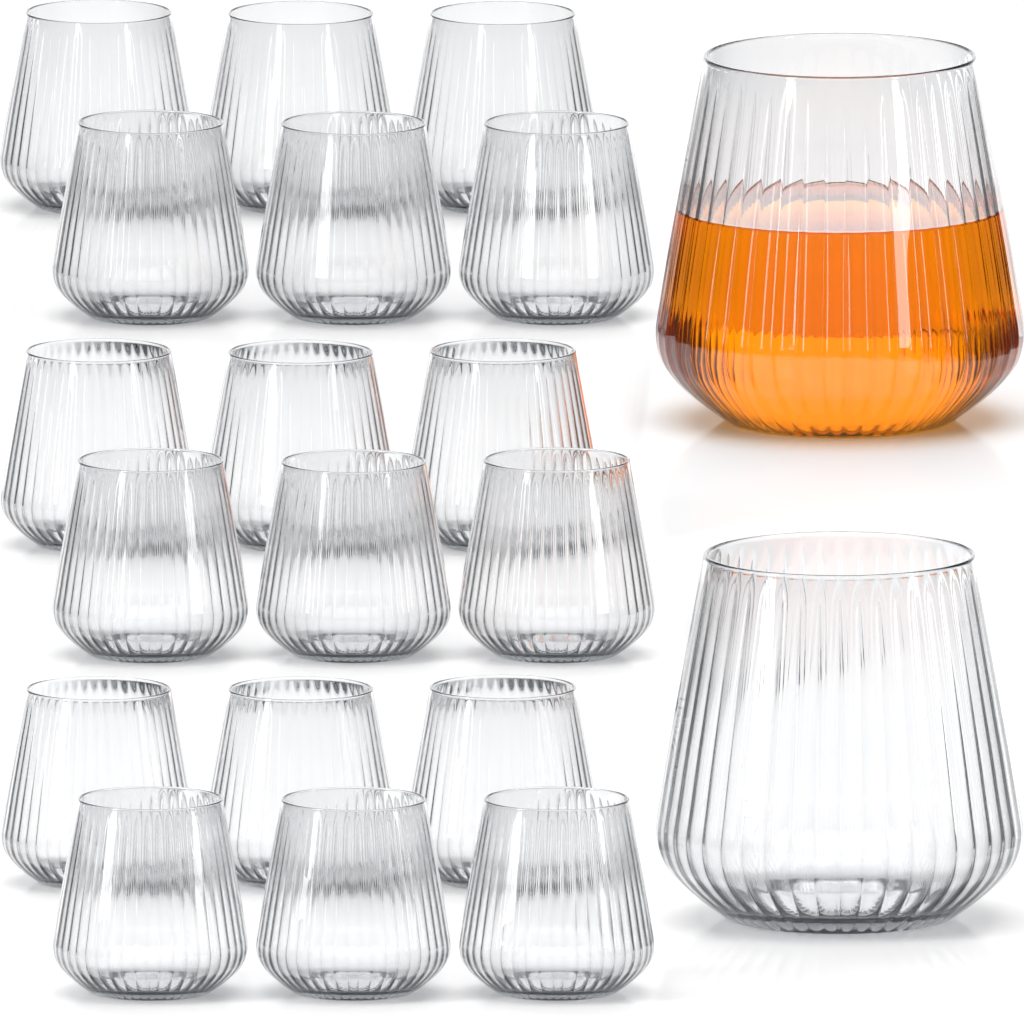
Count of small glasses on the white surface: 18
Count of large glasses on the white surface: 2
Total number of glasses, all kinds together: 20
